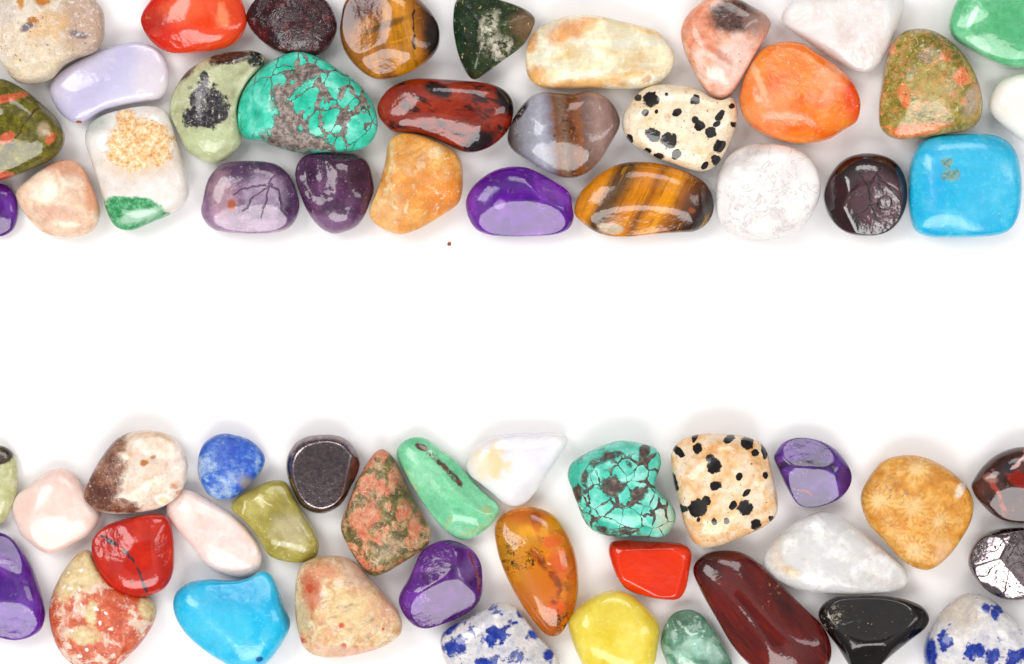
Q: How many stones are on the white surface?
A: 61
